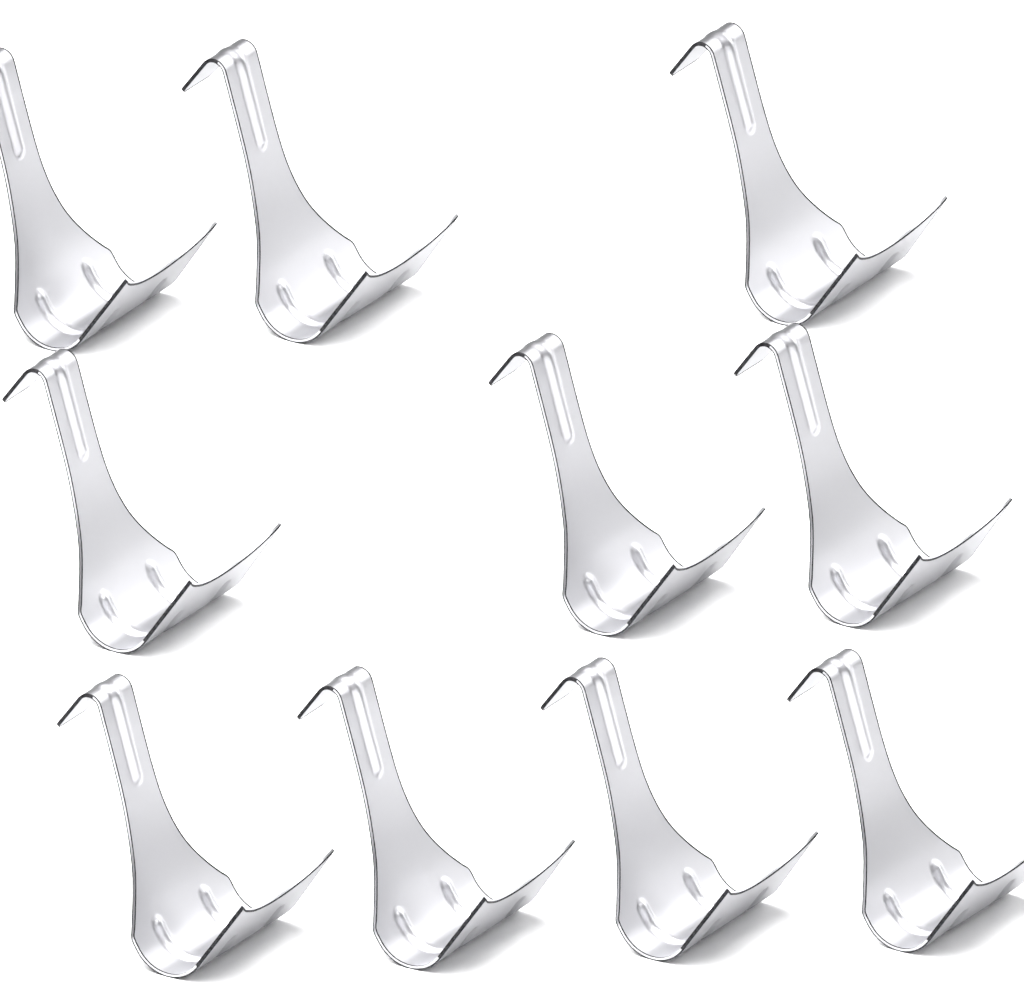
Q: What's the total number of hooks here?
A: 10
